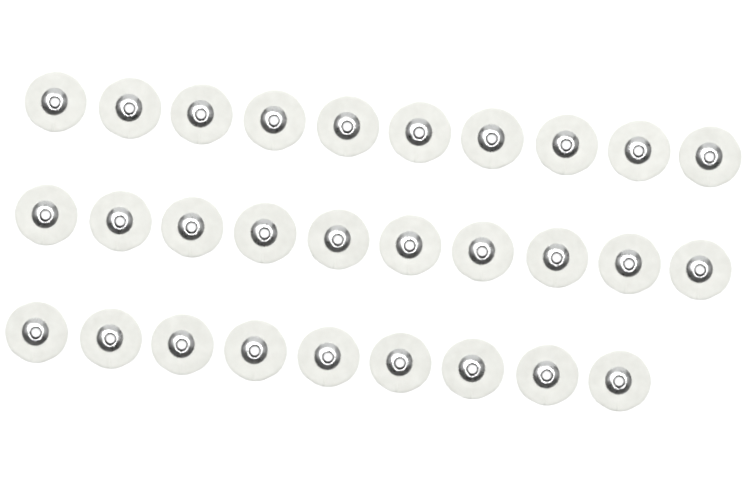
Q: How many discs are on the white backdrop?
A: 29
